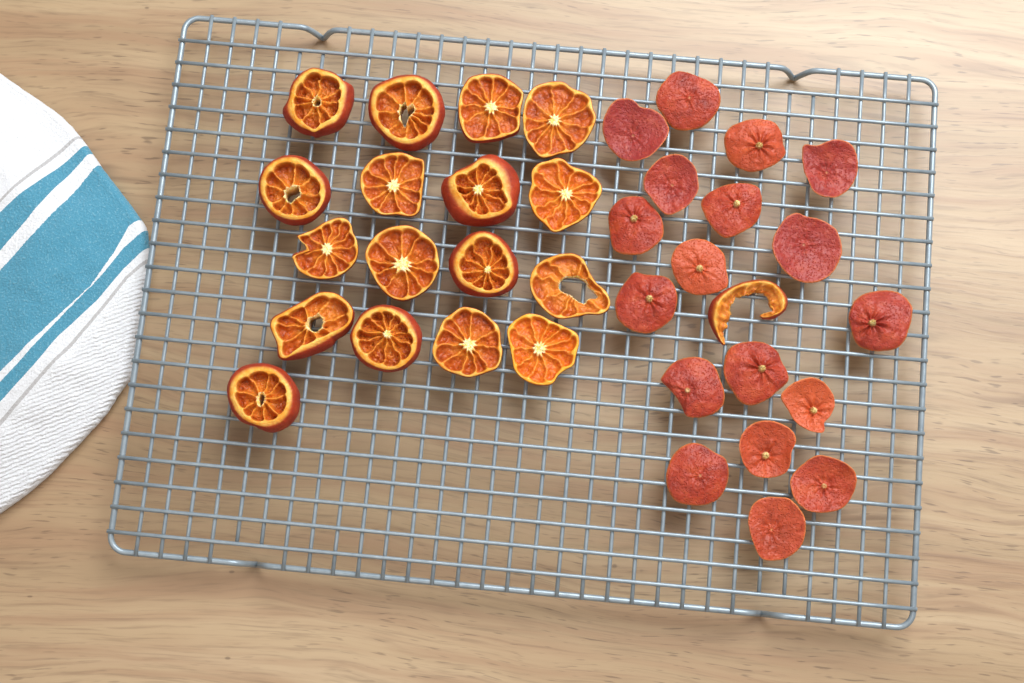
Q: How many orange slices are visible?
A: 17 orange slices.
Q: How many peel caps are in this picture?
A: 18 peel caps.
